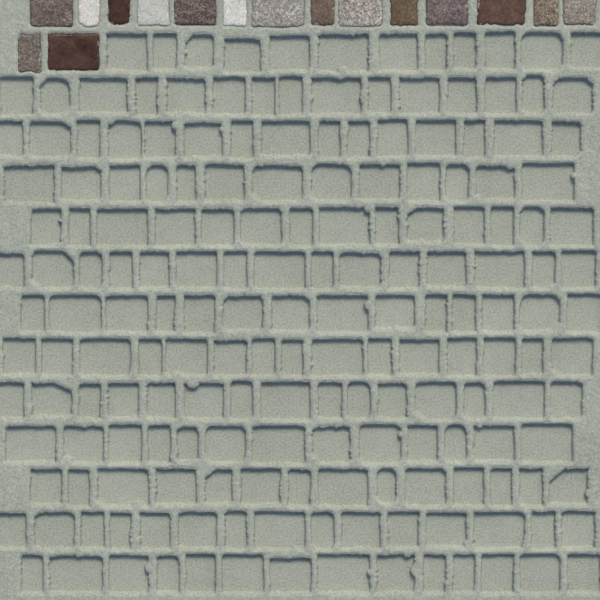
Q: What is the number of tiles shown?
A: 16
